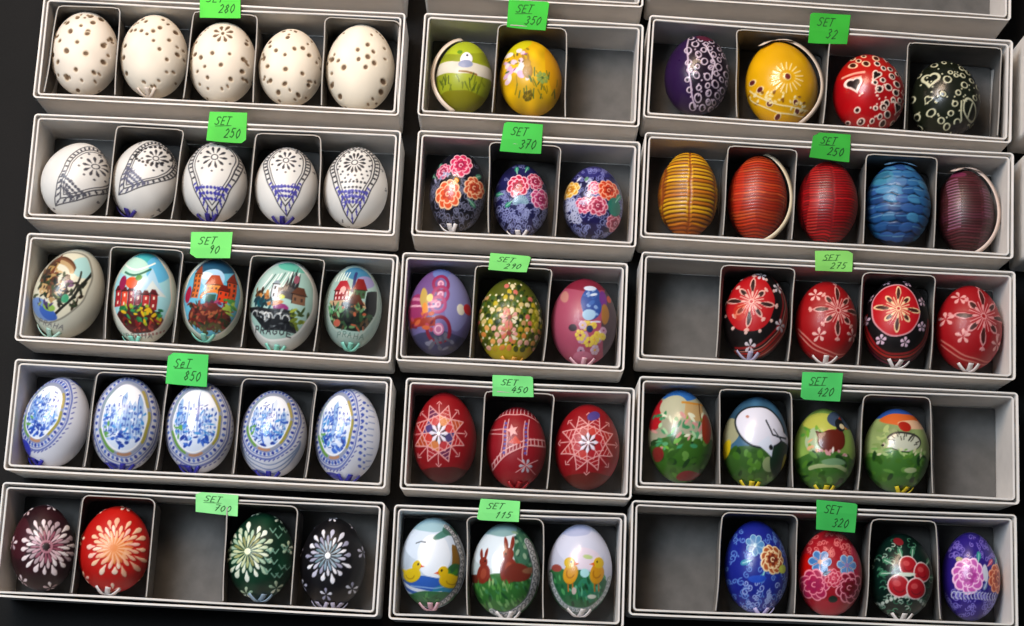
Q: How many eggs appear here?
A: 59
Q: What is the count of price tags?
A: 15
